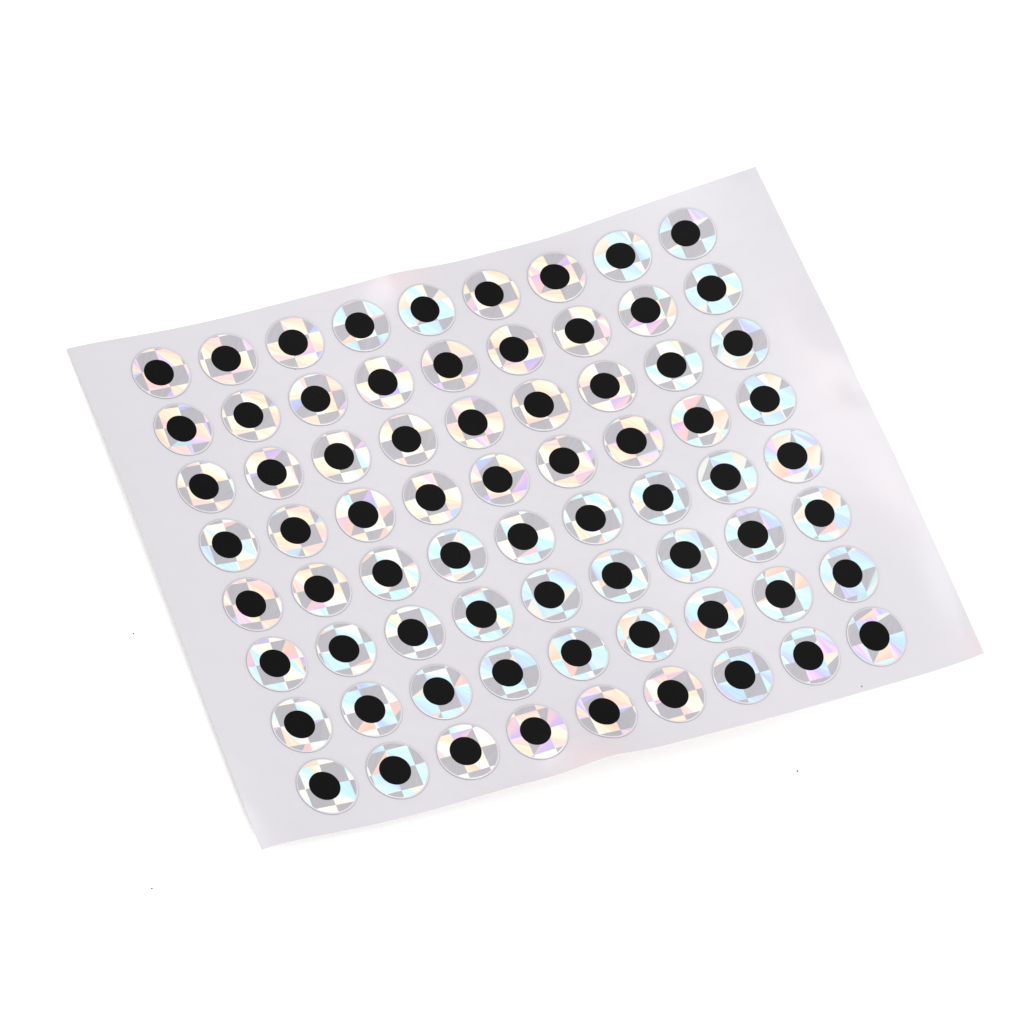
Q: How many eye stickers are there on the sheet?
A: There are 72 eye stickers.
